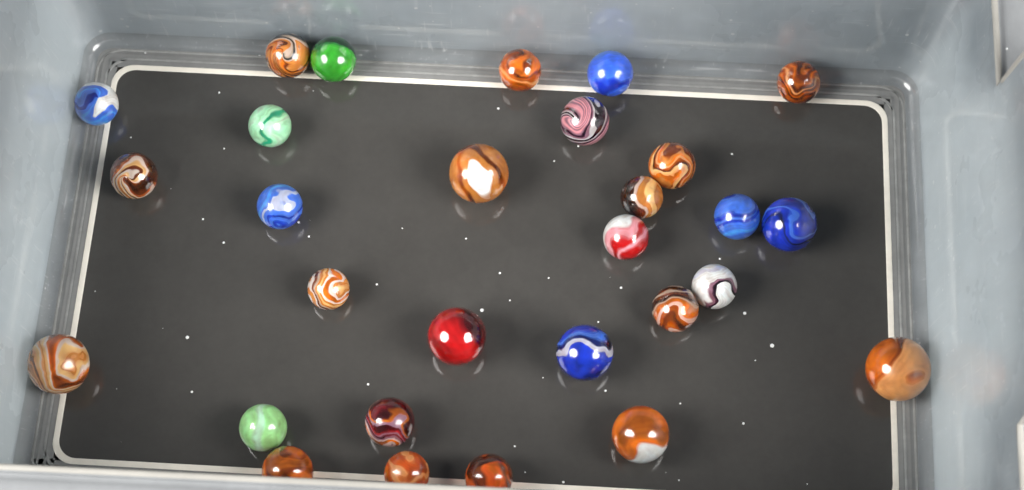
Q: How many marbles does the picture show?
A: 29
